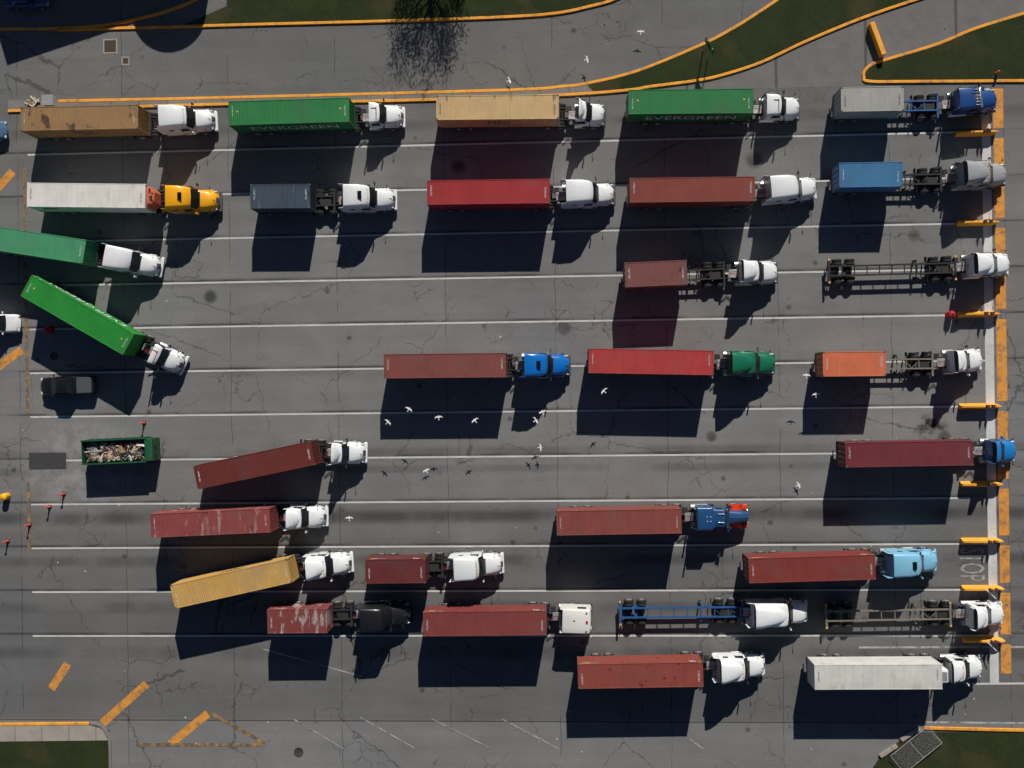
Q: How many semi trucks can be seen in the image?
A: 30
